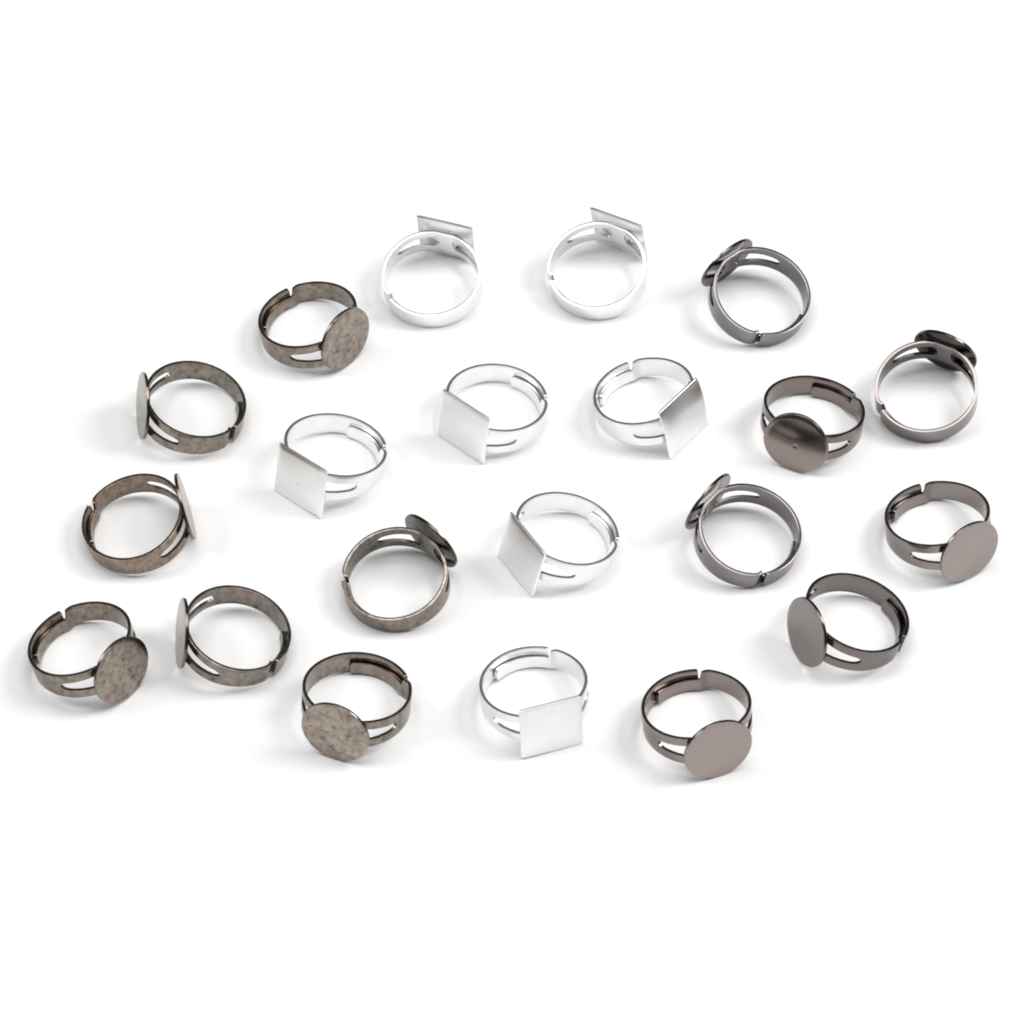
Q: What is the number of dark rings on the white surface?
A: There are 14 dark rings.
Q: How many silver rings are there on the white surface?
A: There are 7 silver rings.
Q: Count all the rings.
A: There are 21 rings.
